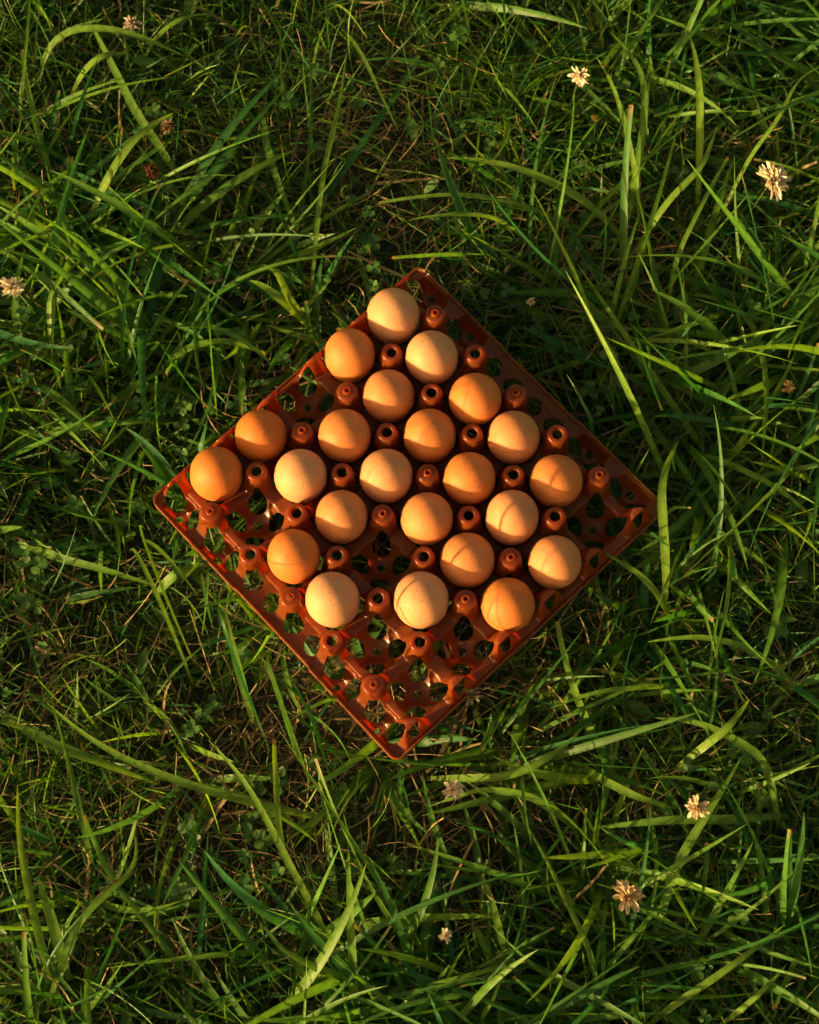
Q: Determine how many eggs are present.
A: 23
